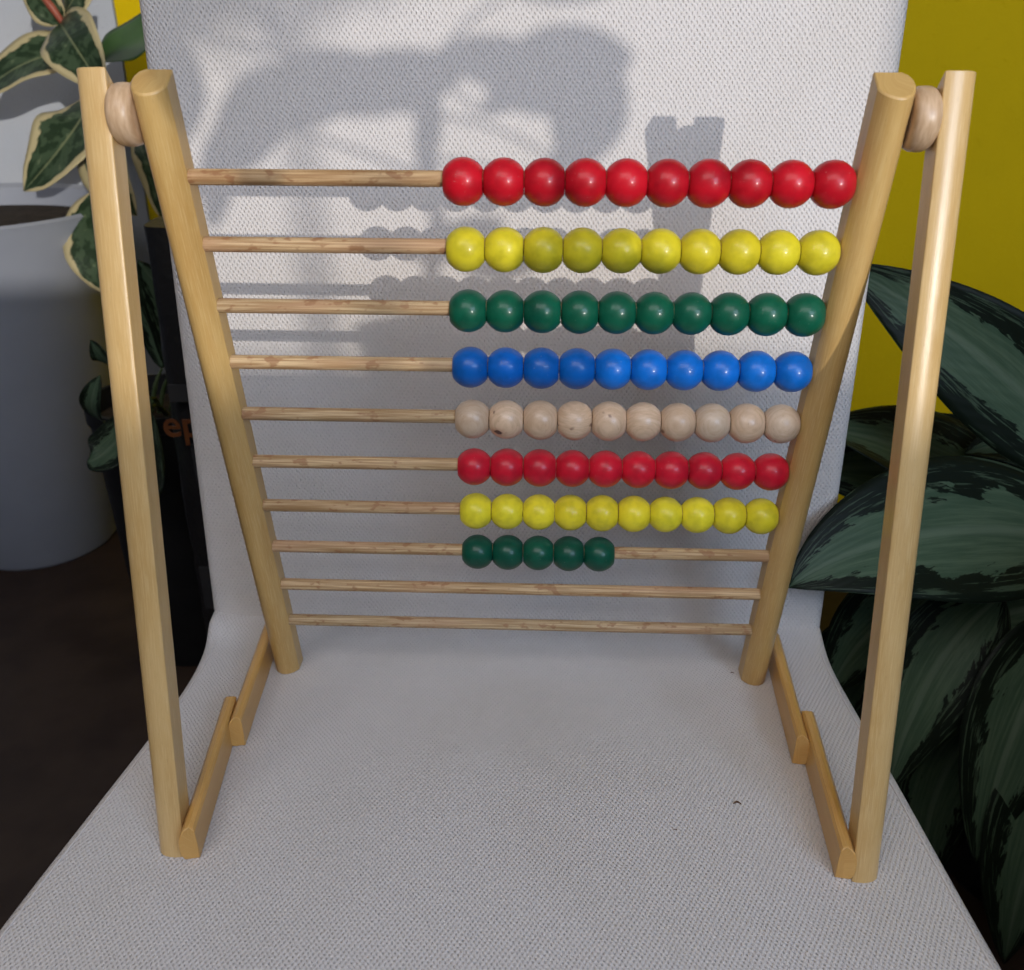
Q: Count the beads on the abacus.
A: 75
